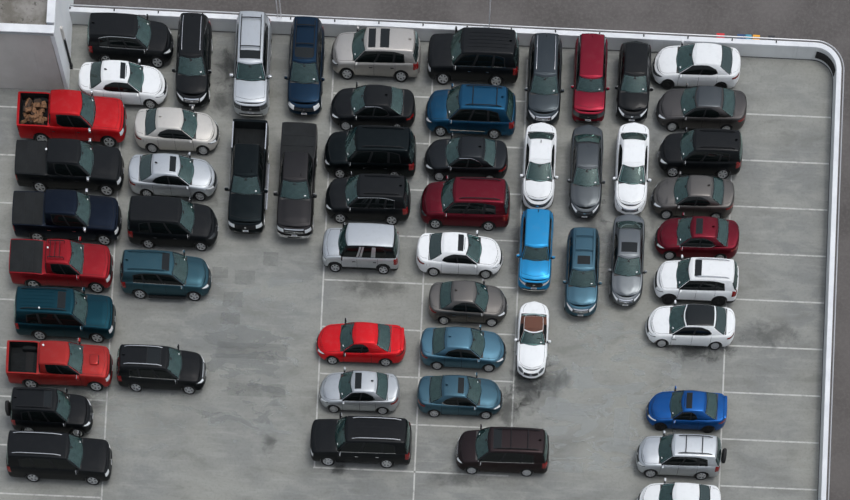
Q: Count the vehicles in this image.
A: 57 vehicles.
